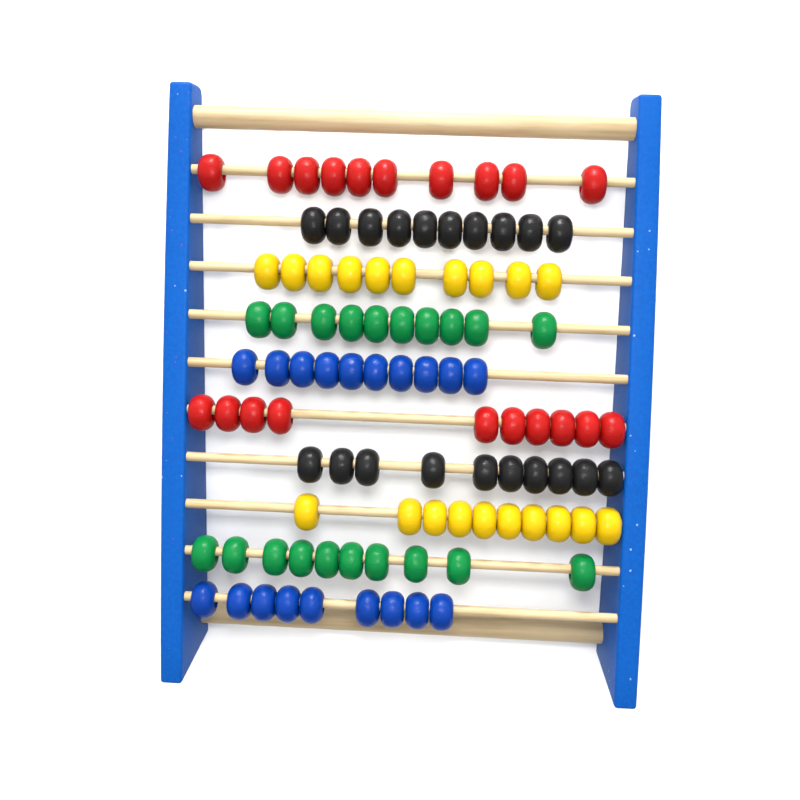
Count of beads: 99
